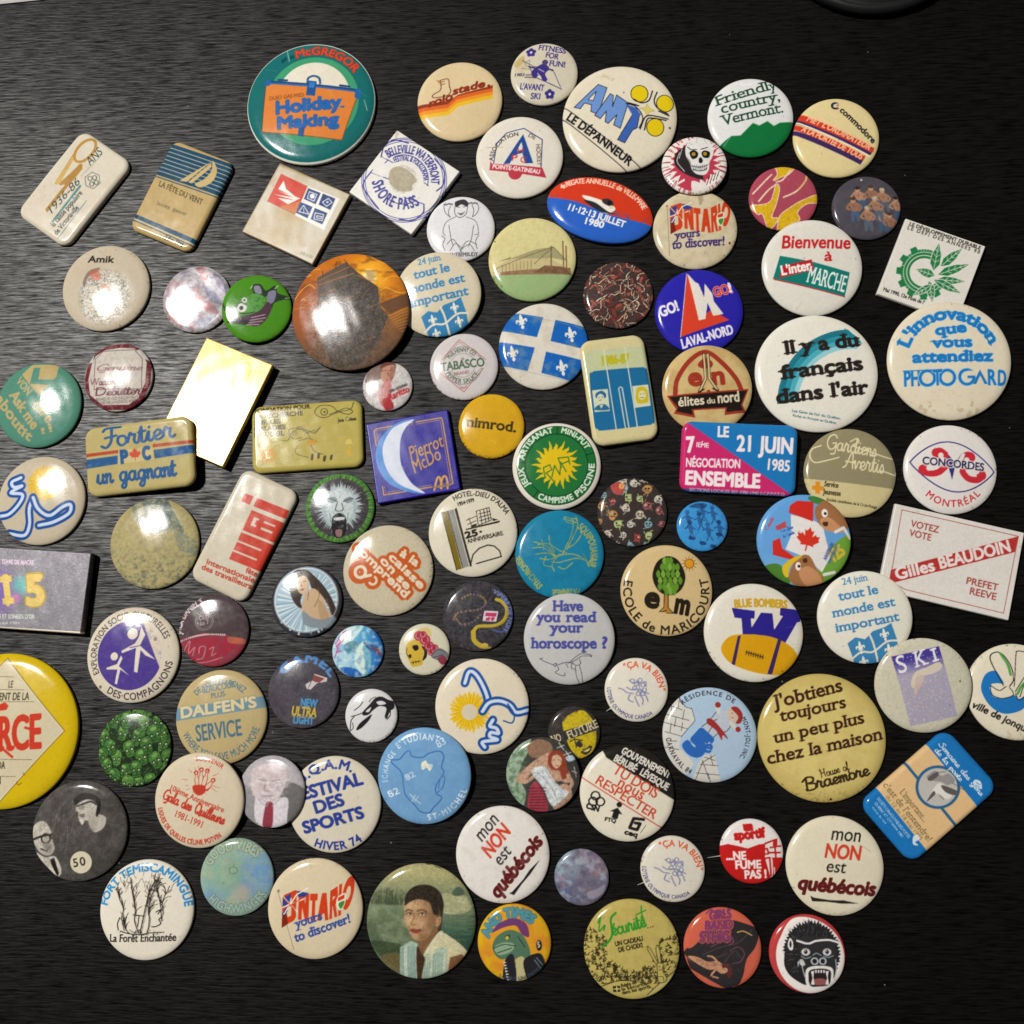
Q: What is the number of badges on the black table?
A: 100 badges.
